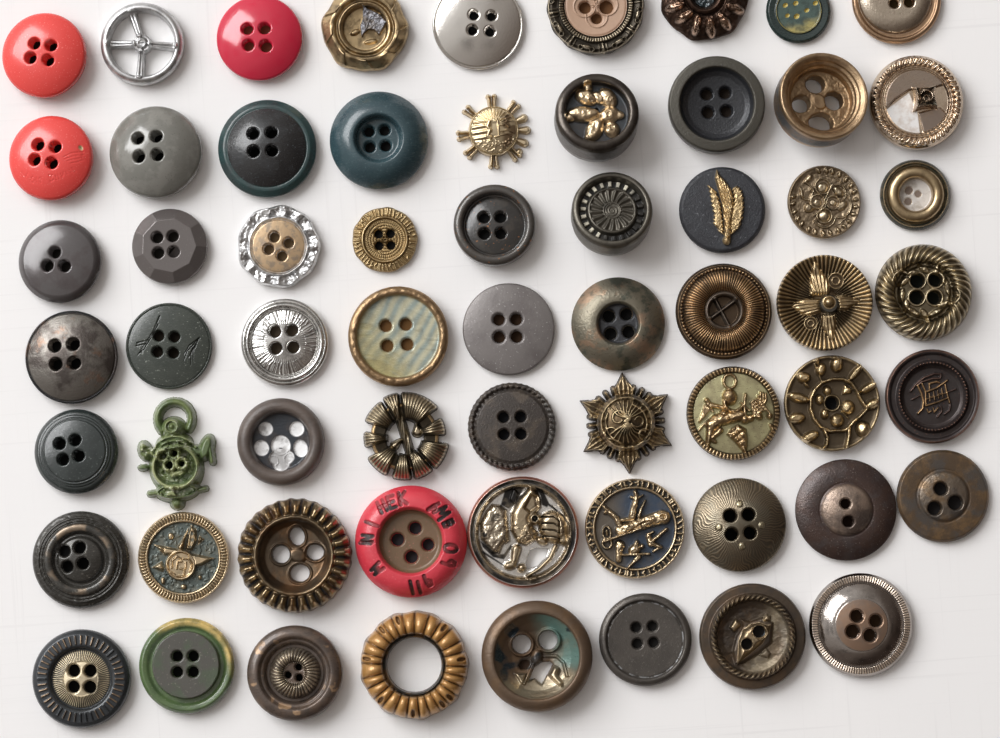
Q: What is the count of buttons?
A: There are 62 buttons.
